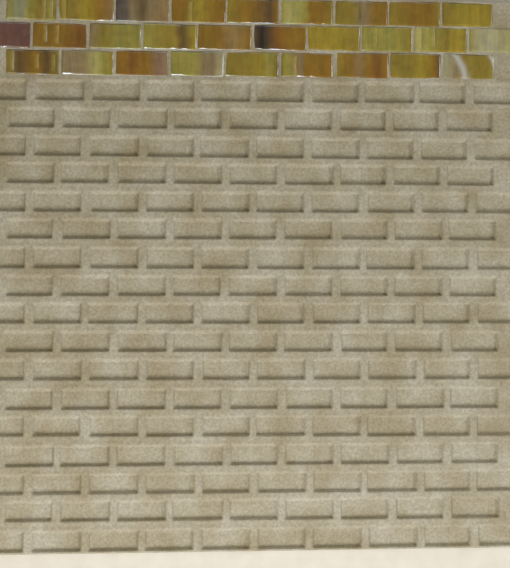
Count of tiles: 28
